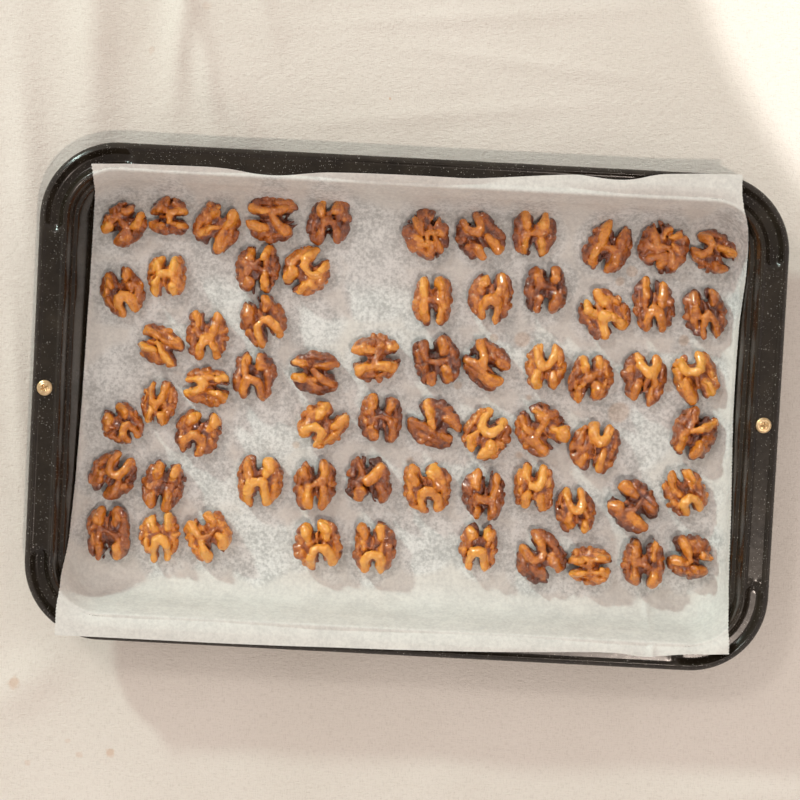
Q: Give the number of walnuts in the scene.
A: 65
